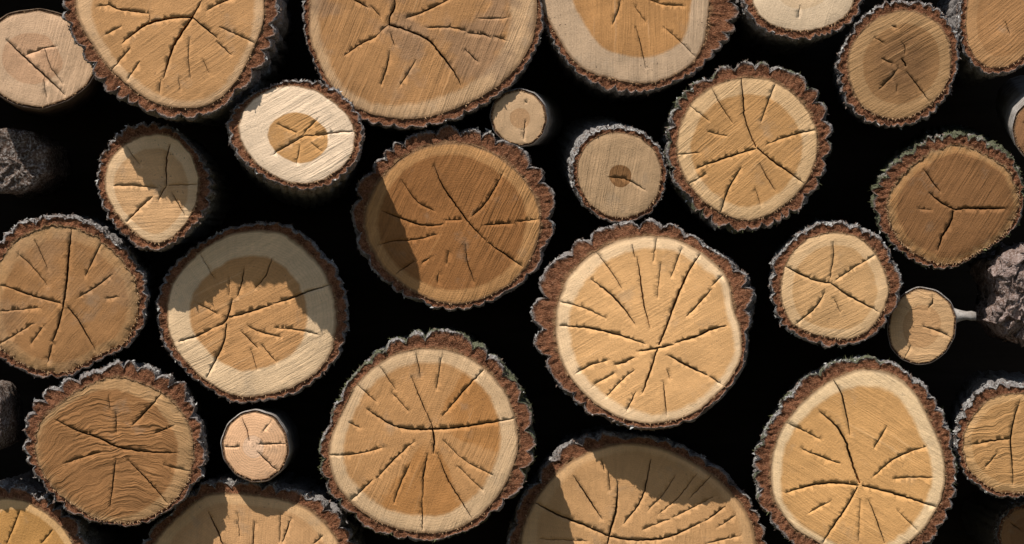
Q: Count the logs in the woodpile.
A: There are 29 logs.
